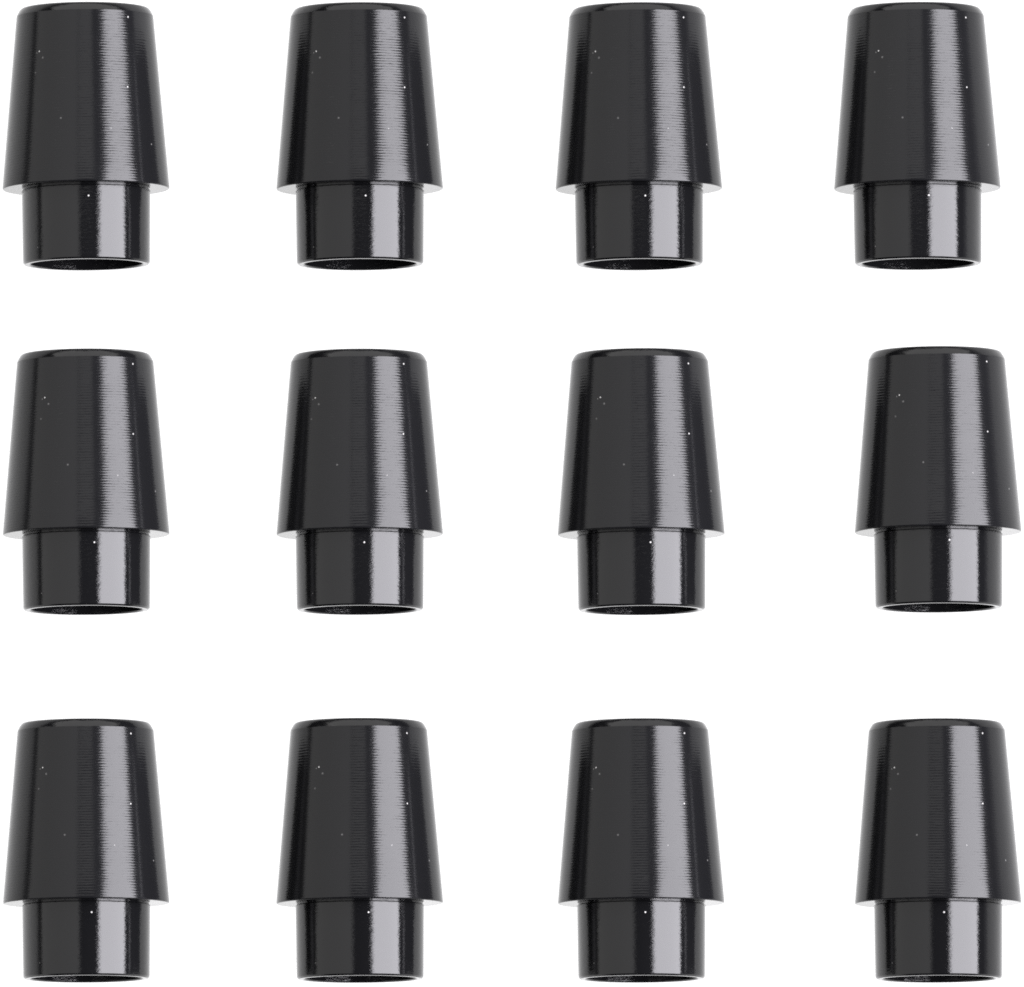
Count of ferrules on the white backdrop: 12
